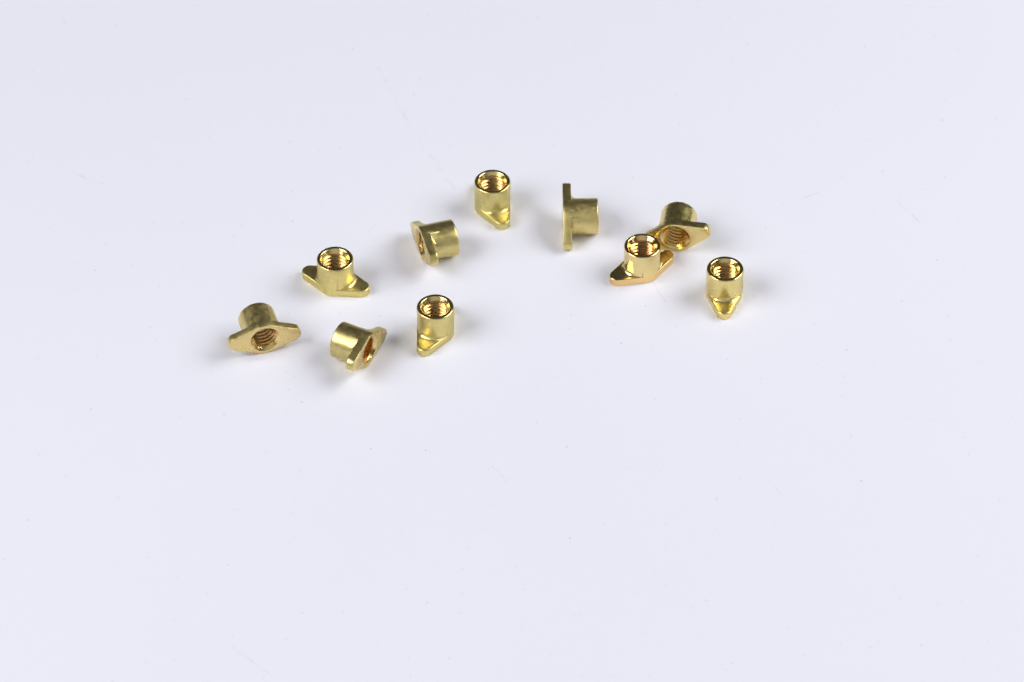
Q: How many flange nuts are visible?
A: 10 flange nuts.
